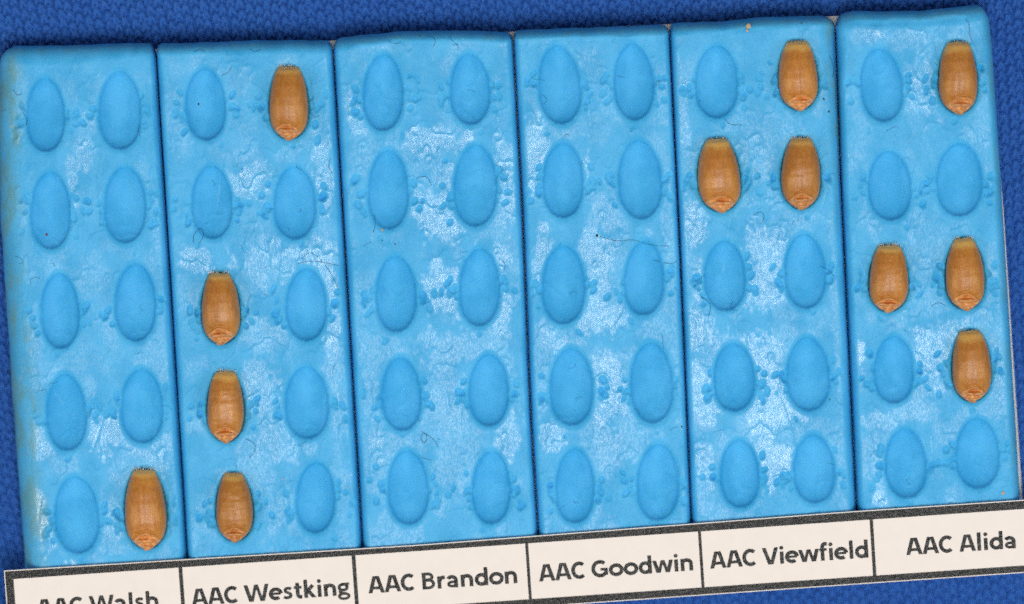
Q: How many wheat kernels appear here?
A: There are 12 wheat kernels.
